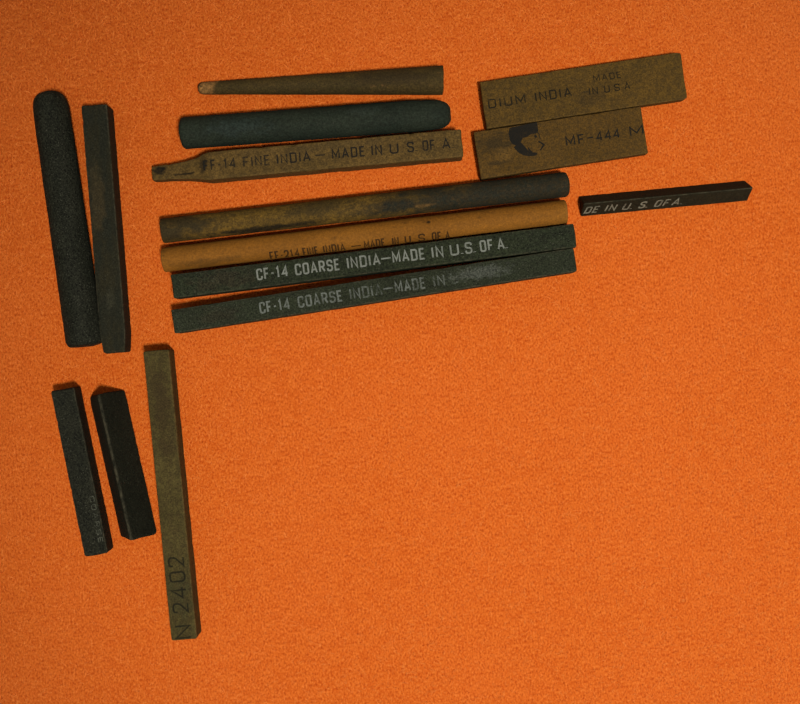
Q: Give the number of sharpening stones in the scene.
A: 15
